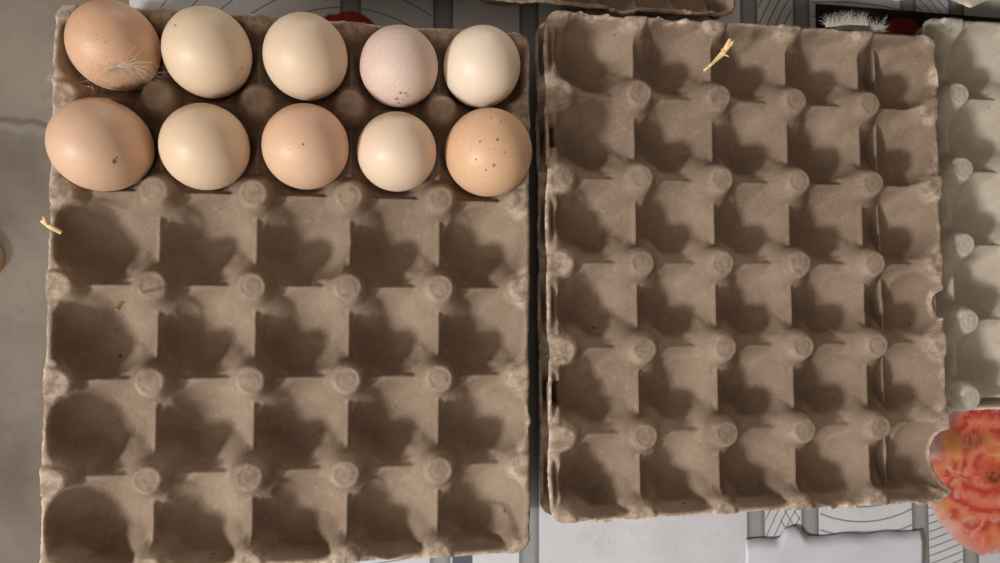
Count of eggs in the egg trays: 10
